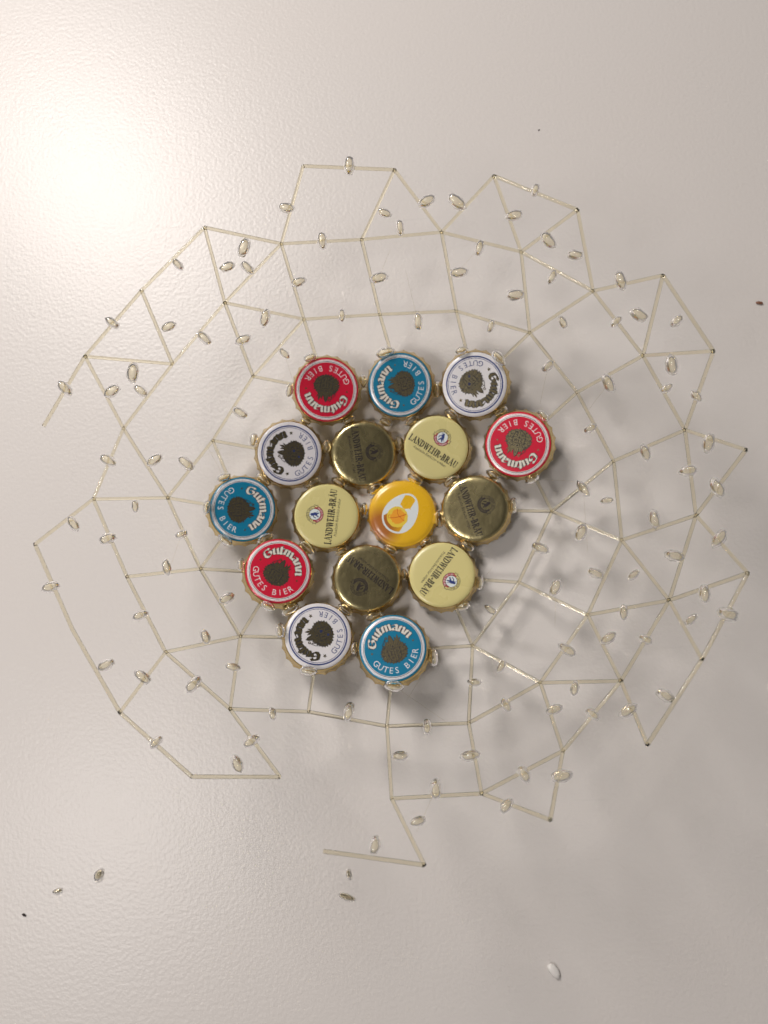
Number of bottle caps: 16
